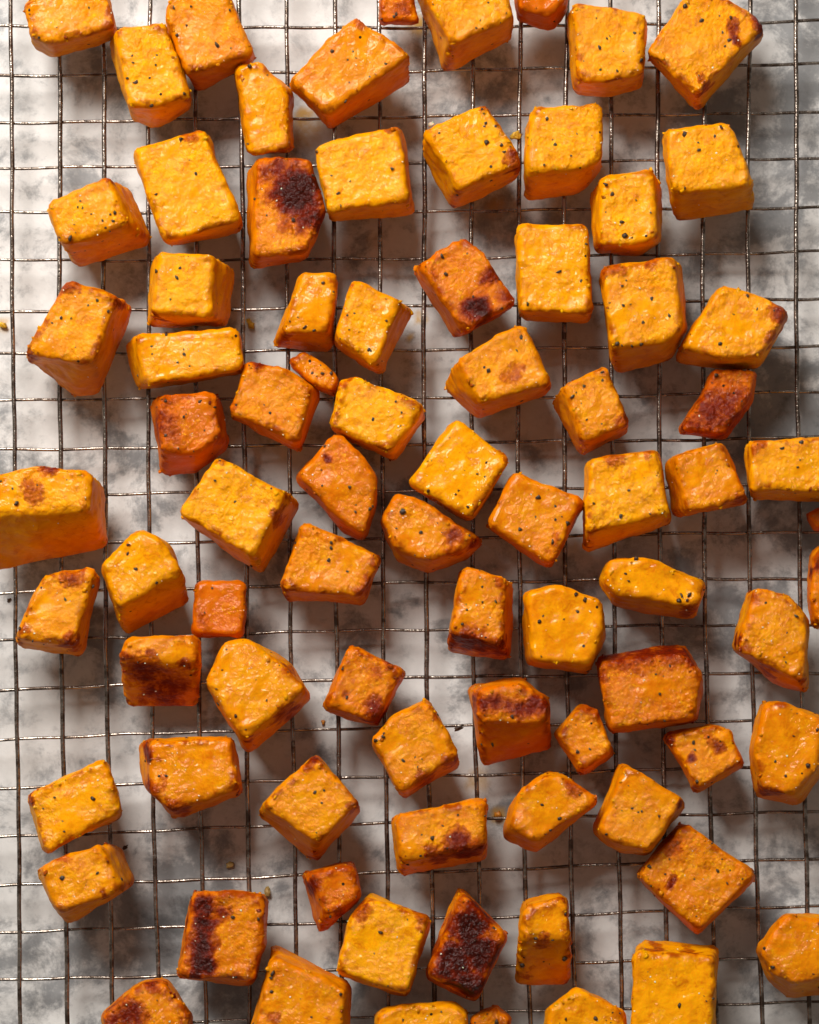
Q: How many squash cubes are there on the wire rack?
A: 82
